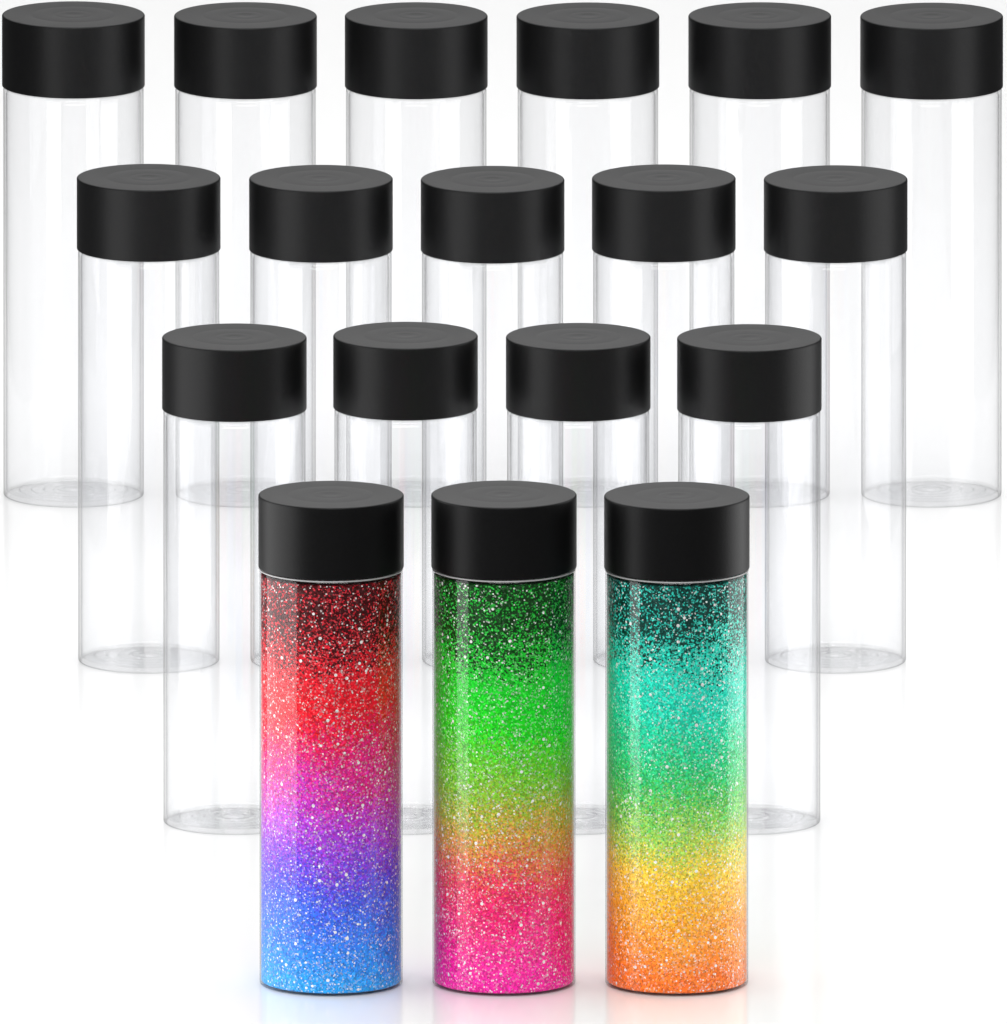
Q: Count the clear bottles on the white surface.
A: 15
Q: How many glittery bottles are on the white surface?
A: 3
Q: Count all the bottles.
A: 18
